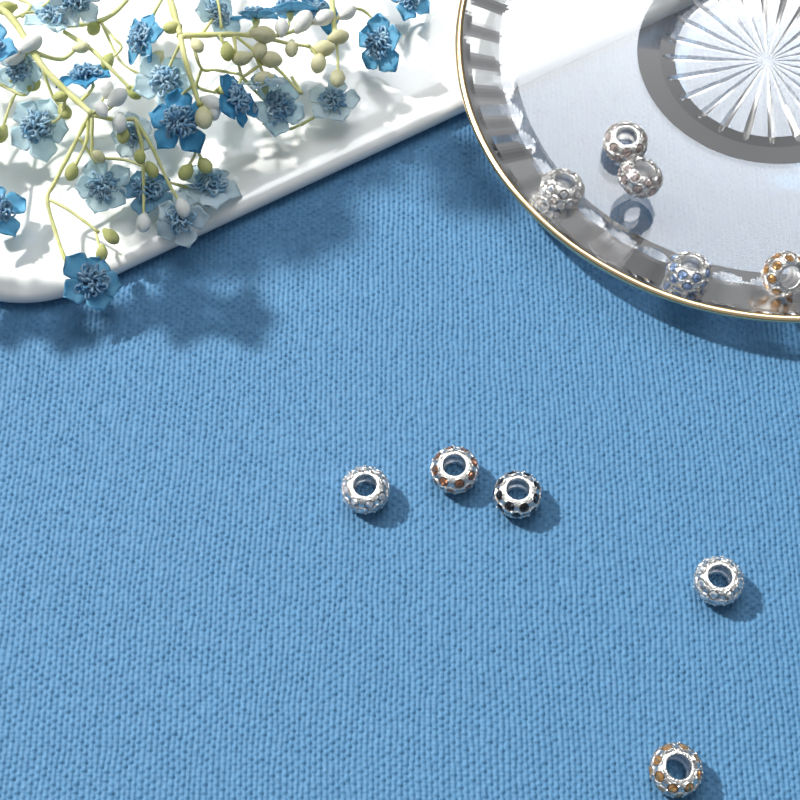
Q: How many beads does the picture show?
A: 10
